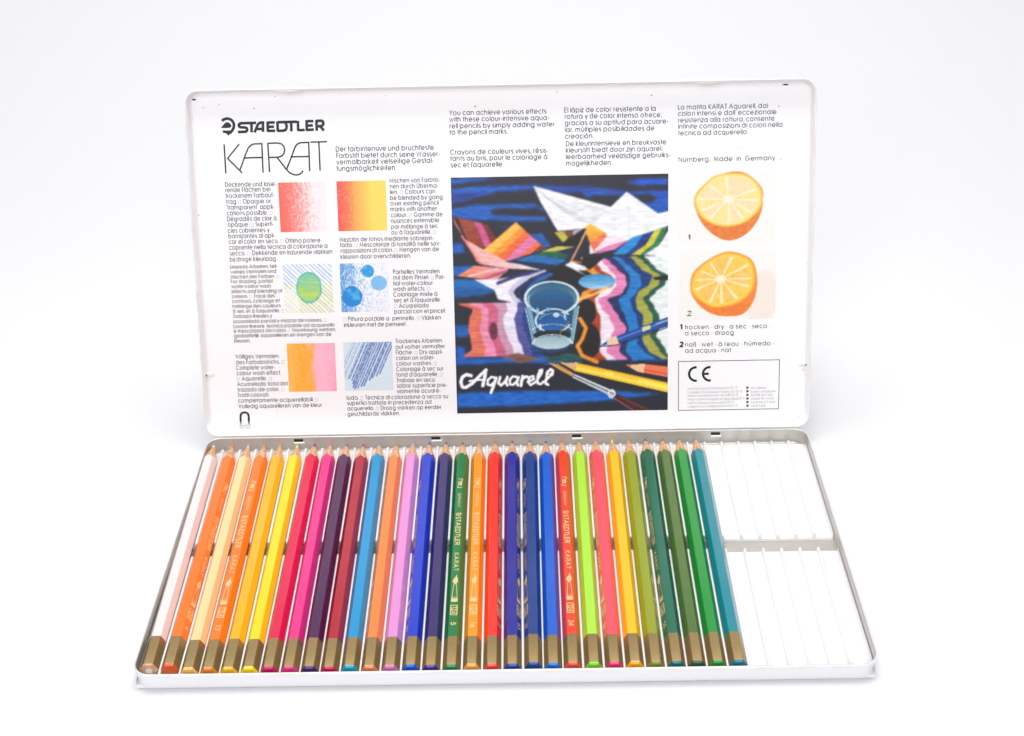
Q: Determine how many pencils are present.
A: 30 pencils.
